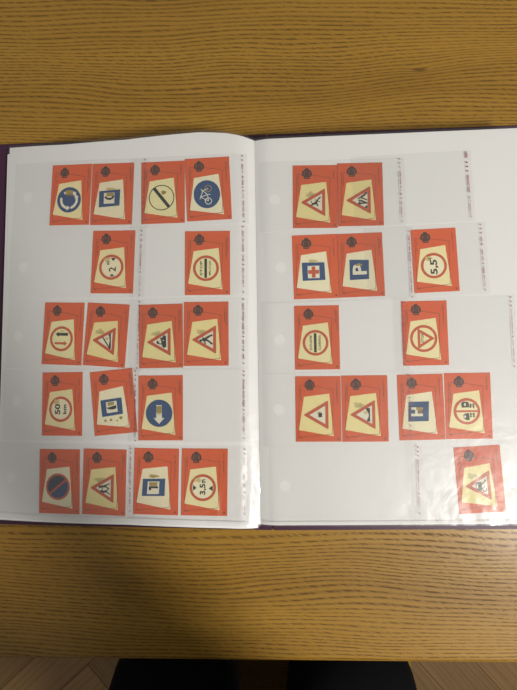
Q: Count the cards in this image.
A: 29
